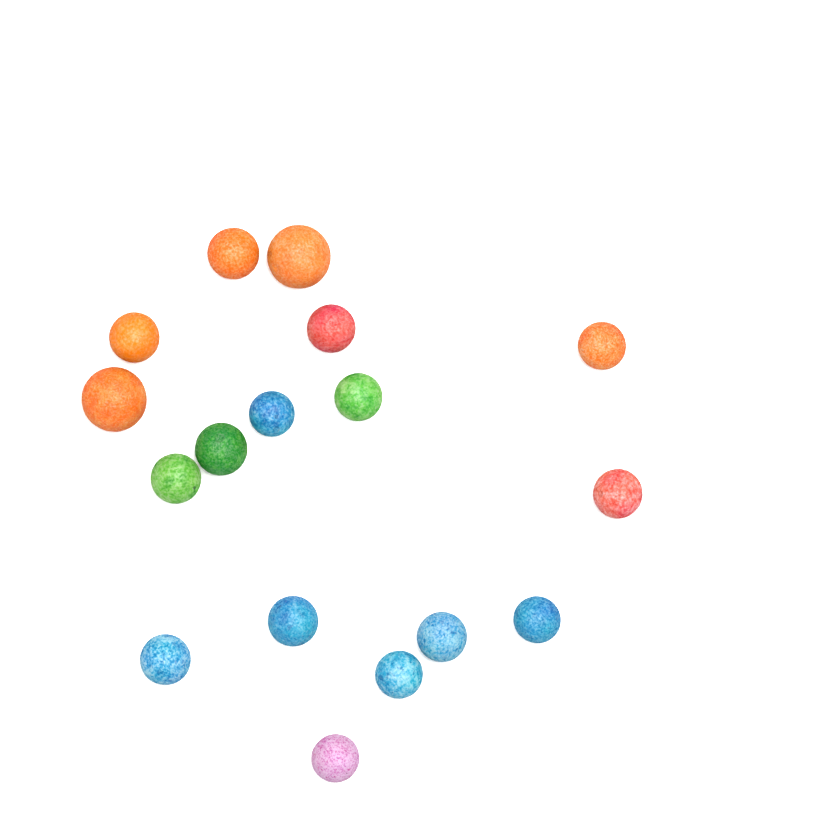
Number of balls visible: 17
